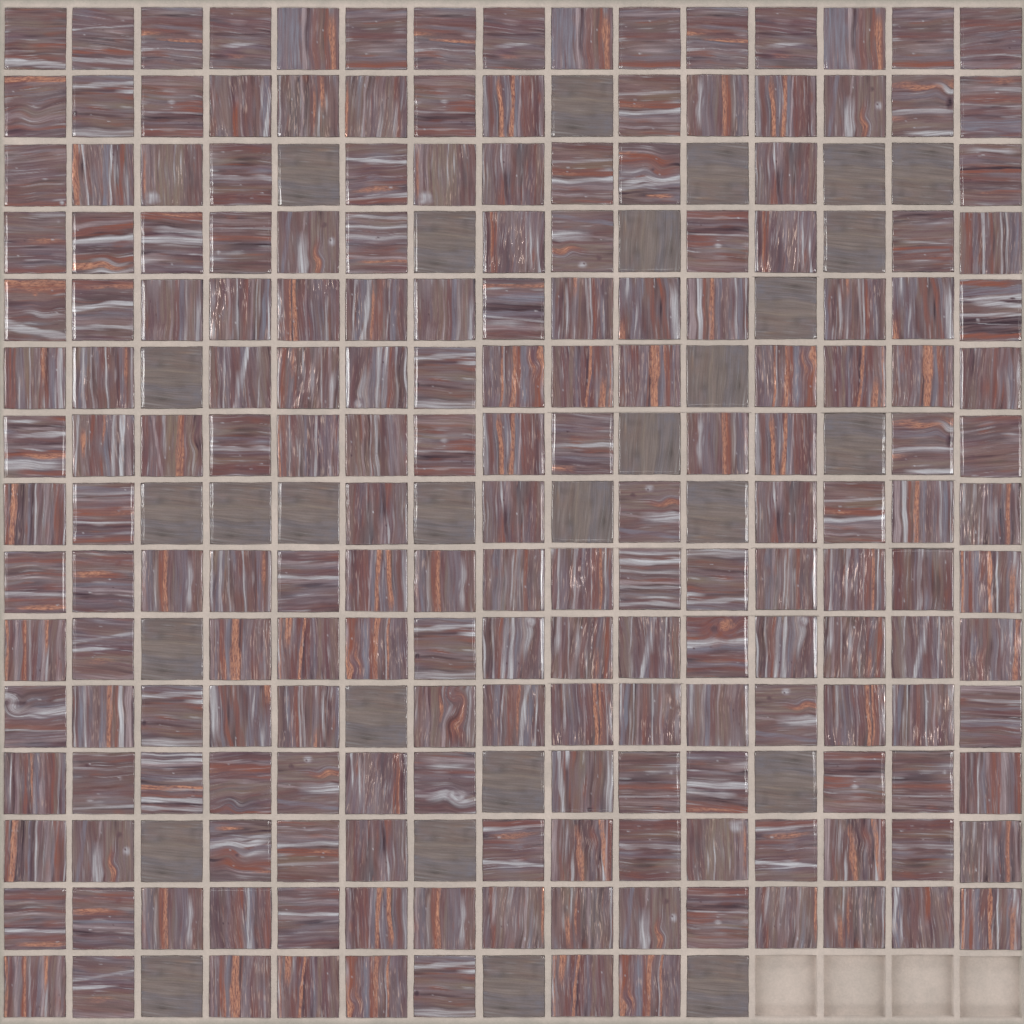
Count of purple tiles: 193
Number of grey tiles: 28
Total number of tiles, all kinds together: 221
